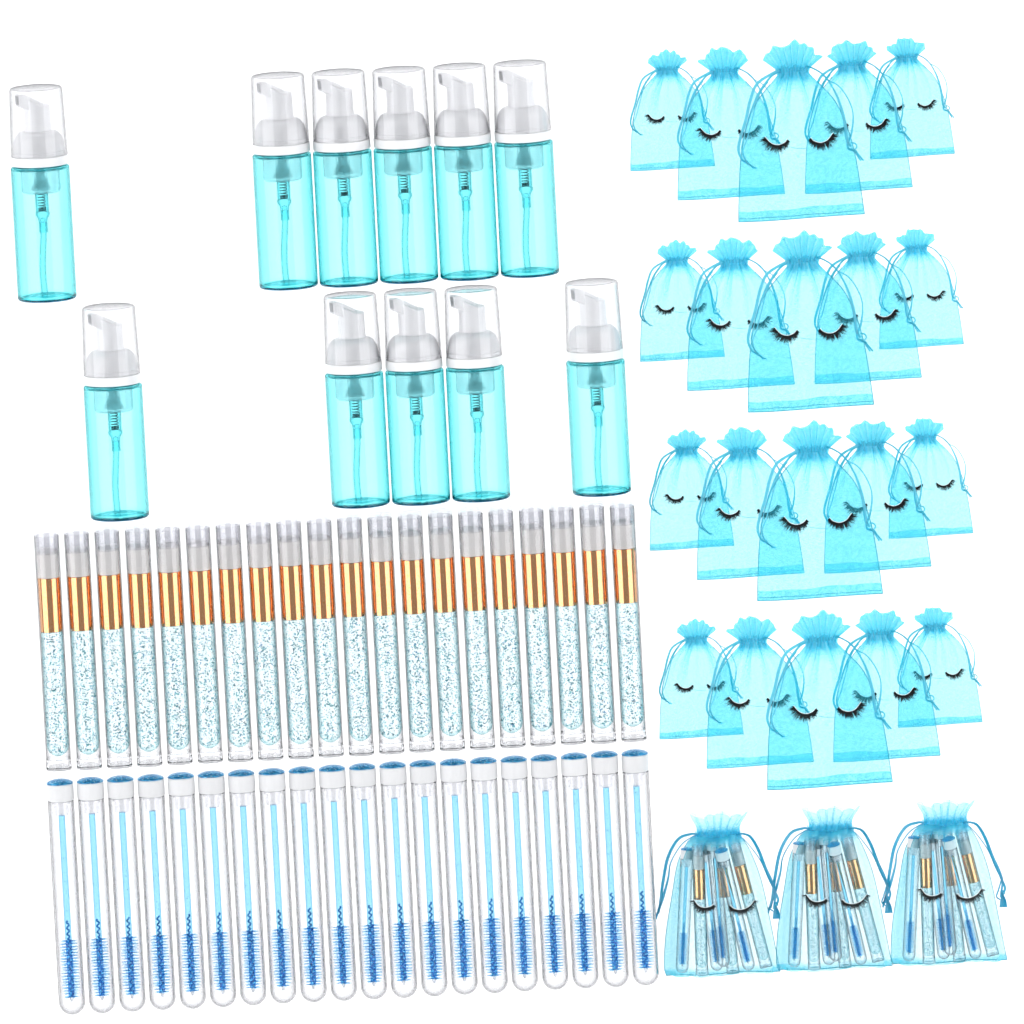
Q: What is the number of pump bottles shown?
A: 11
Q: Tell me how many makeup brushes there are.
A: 29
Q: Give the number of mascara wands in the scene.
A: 32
